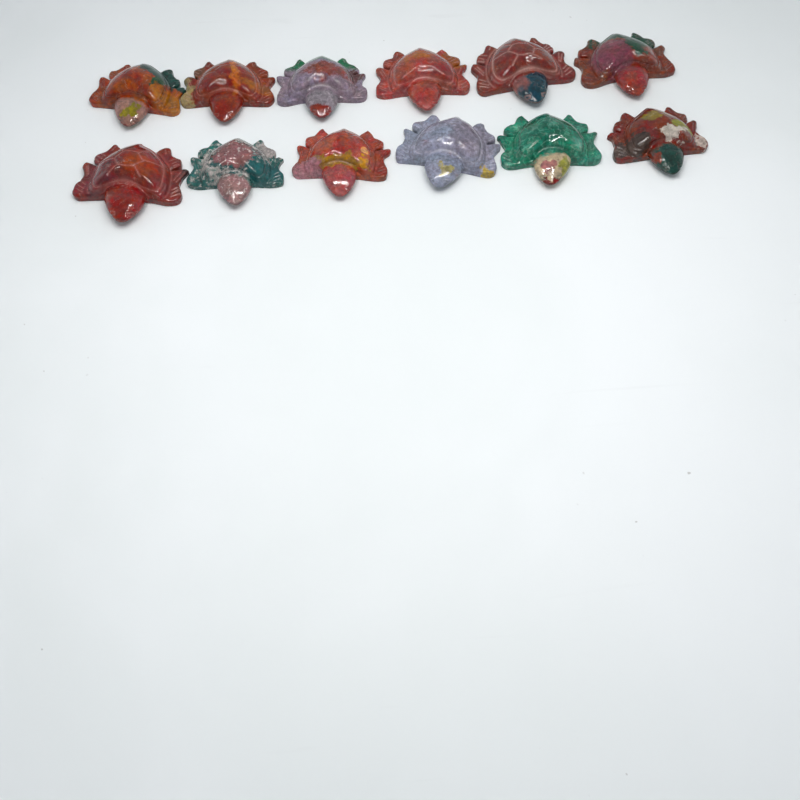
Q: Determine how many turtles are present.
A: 12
